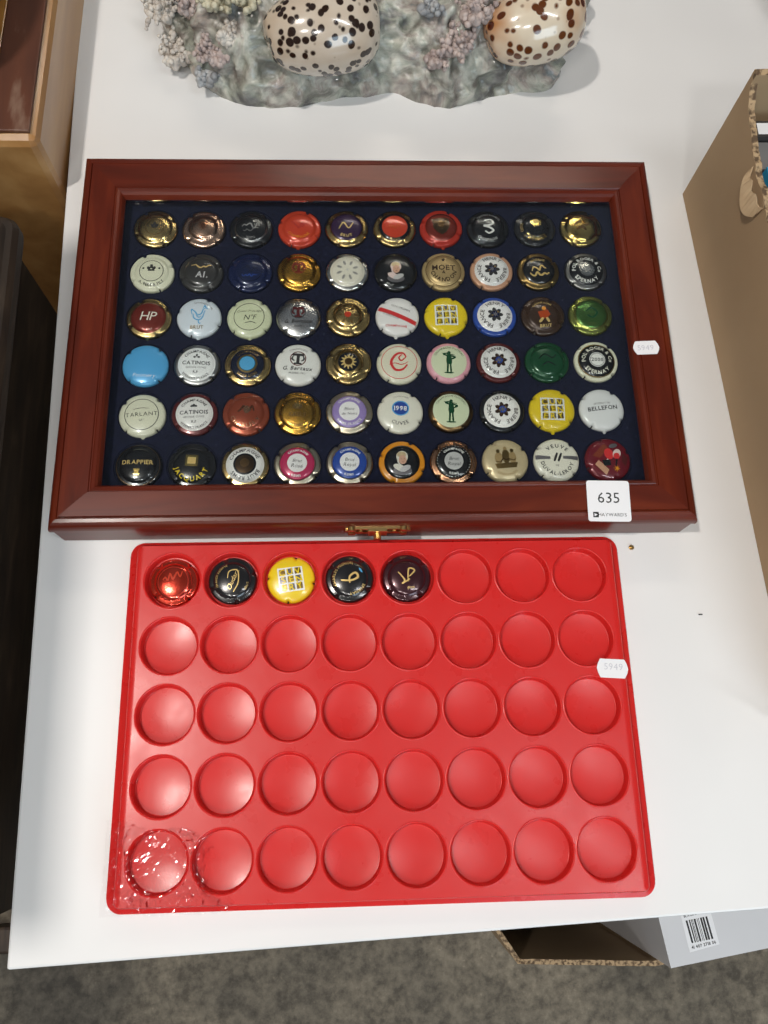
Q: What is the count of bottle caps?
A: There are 65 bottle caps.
